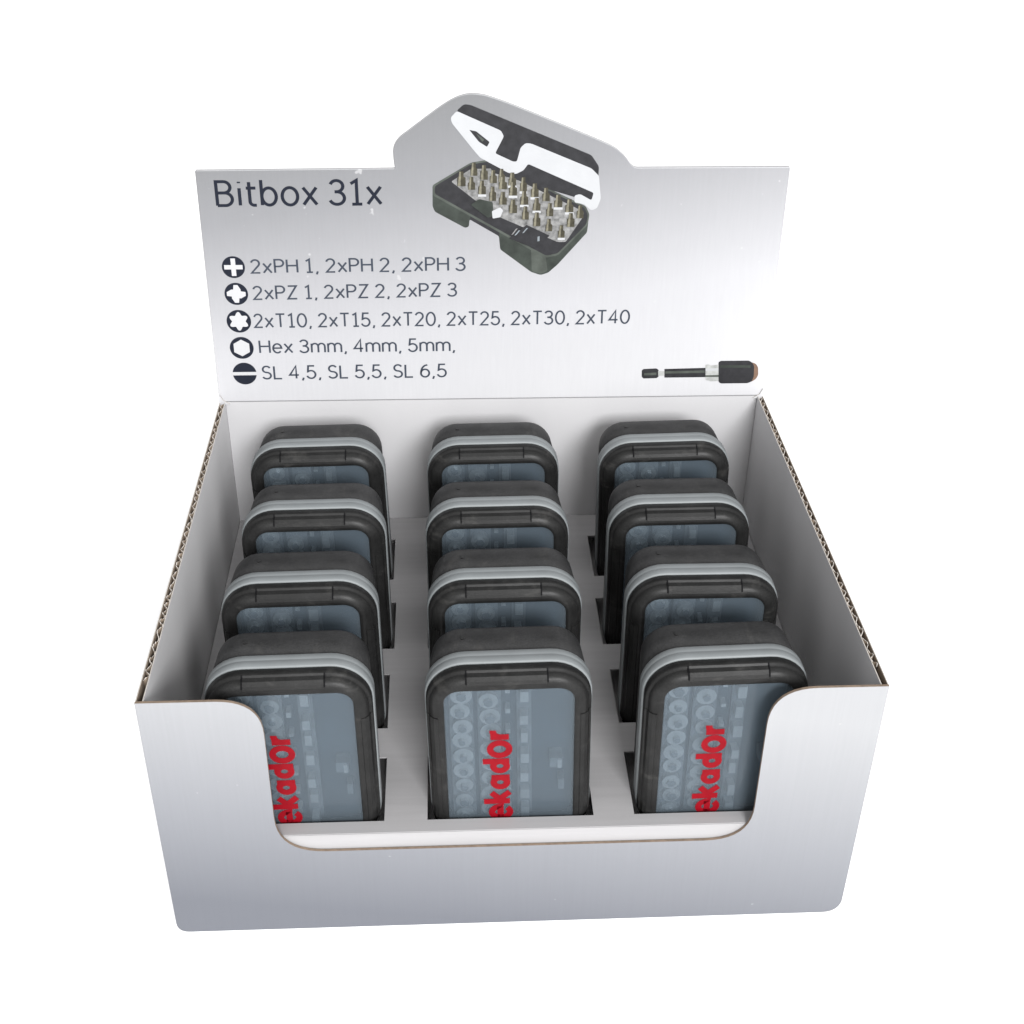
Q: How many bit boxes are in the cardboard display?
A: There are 12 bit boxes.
